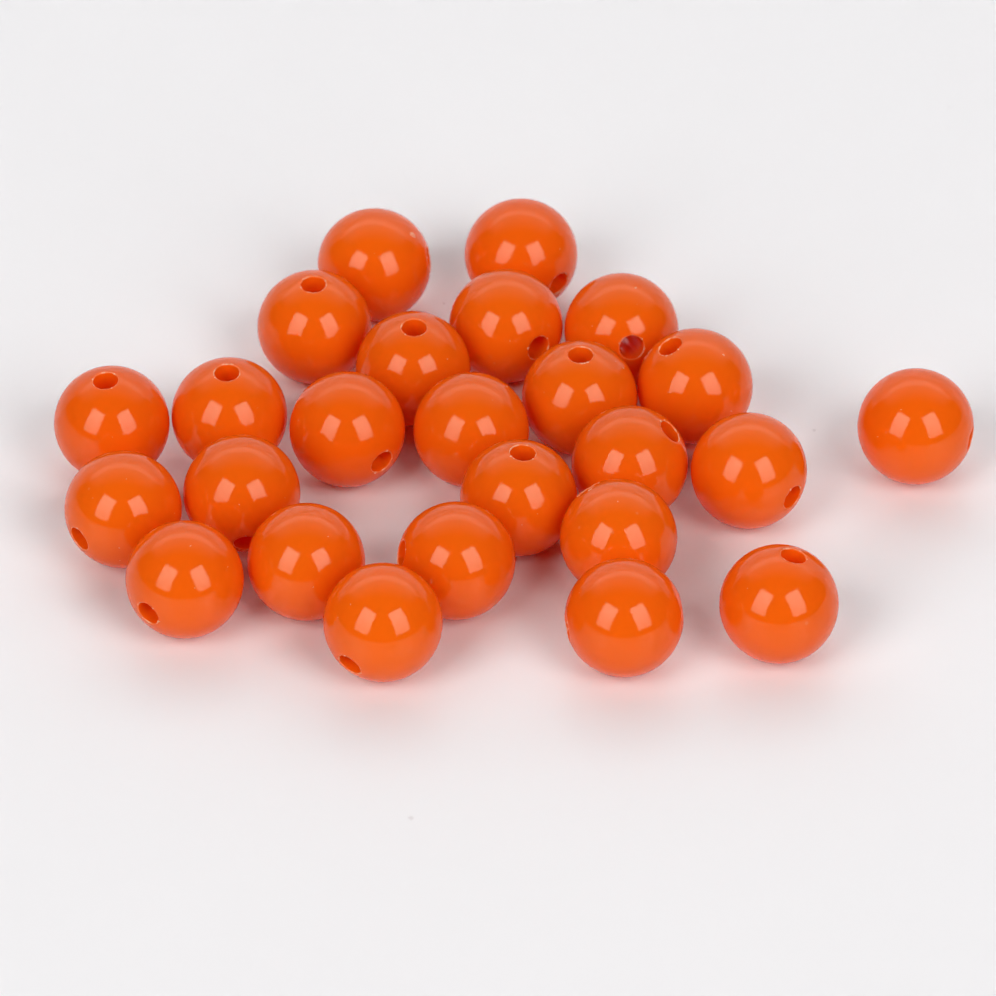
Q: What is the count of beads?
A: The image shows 25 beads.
